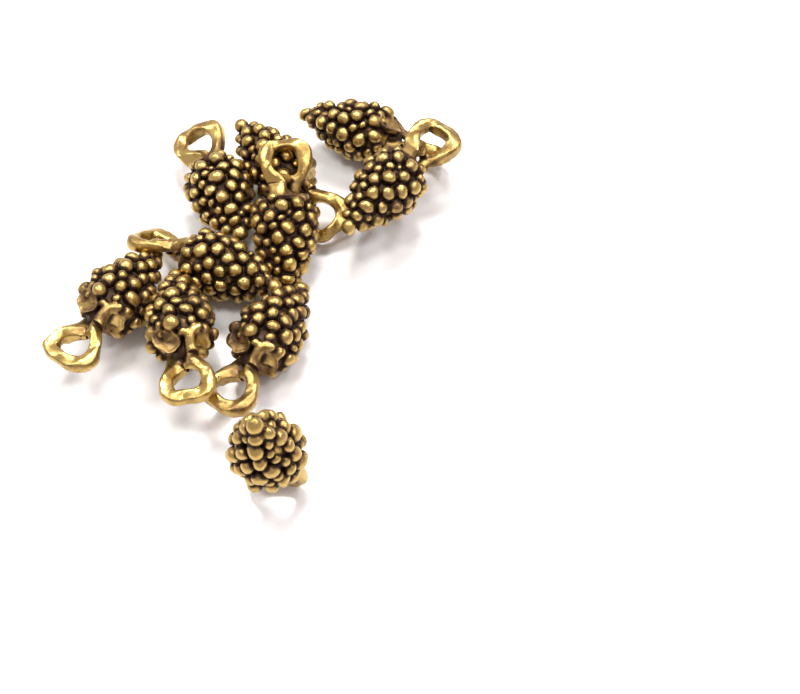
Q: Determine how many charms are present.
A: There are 10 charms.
